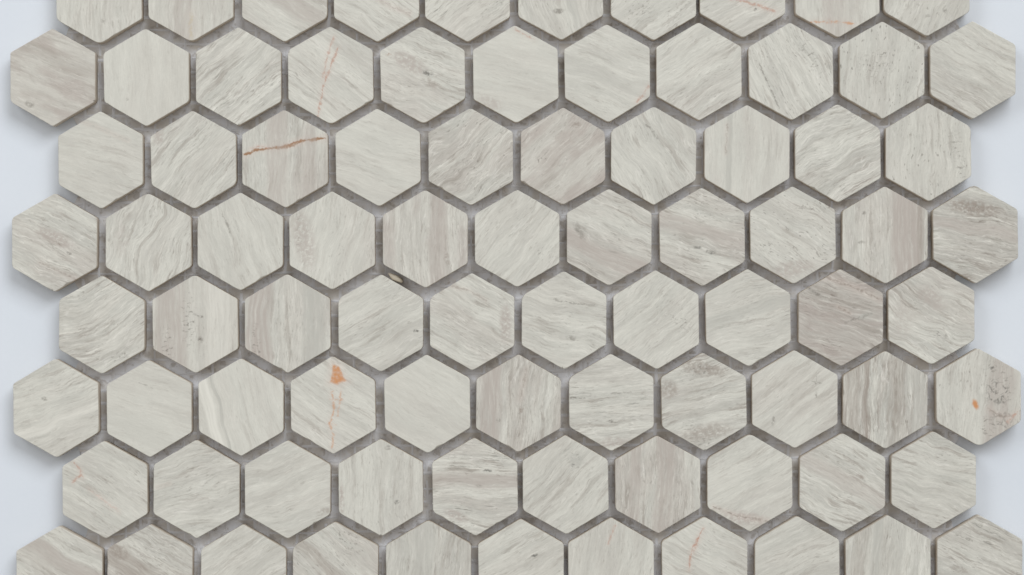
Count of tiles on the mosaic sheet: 84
